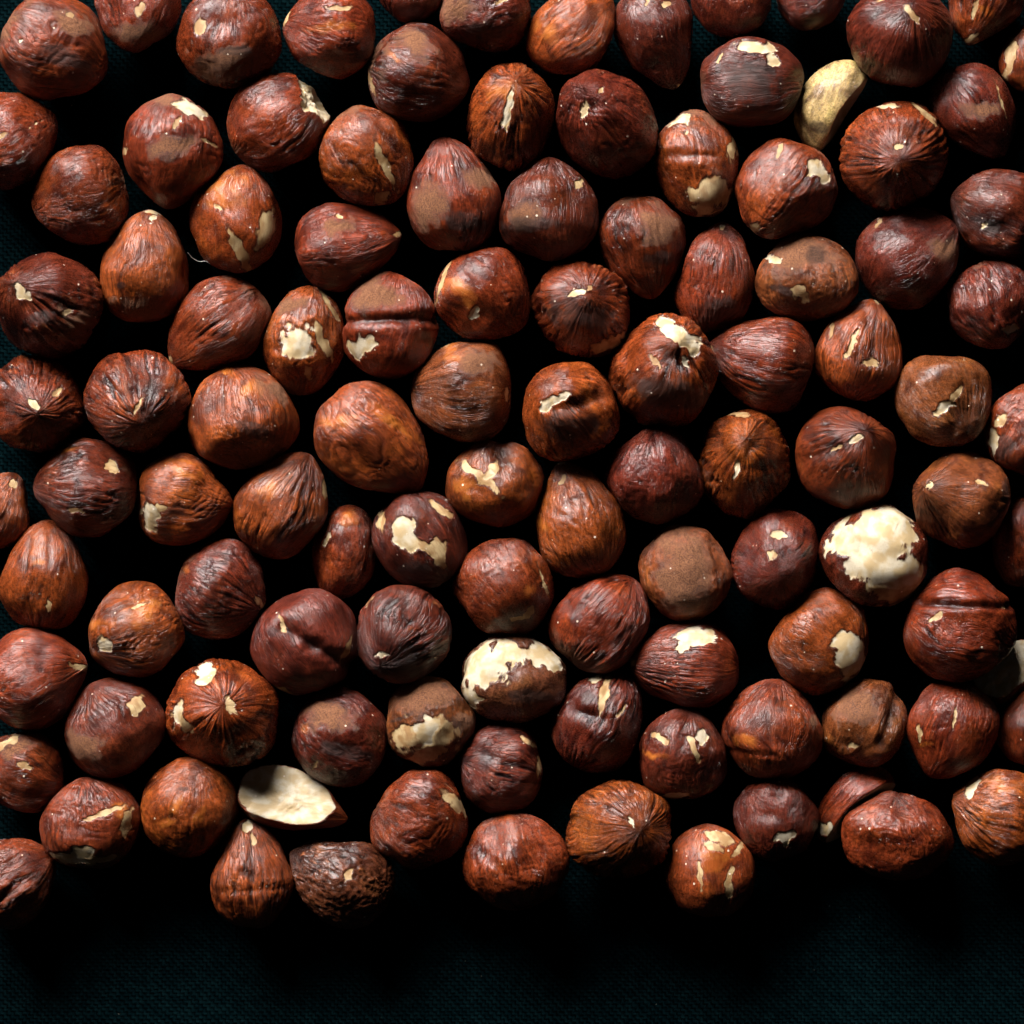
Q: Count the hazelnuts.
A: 110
